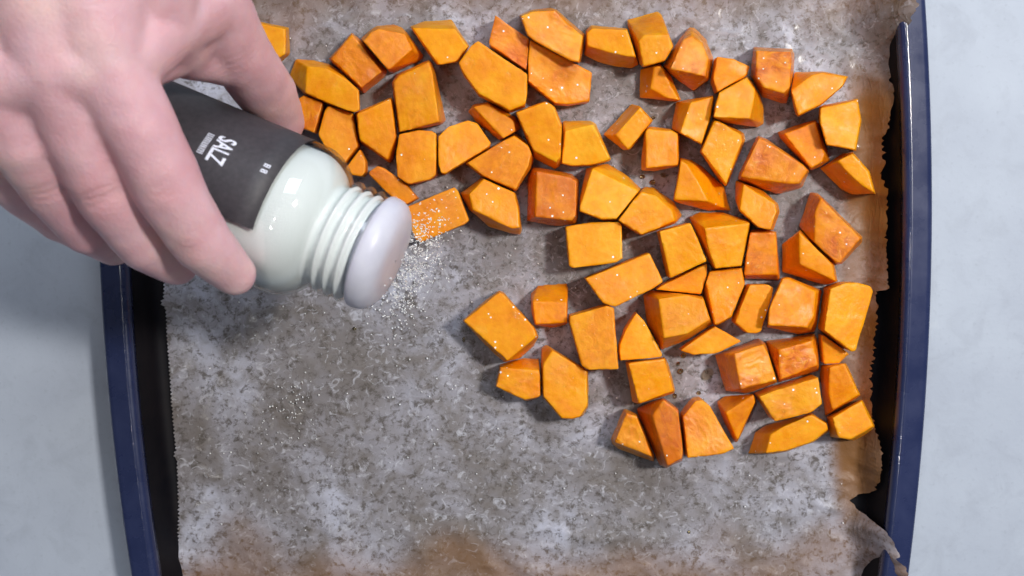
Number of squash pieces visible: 76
